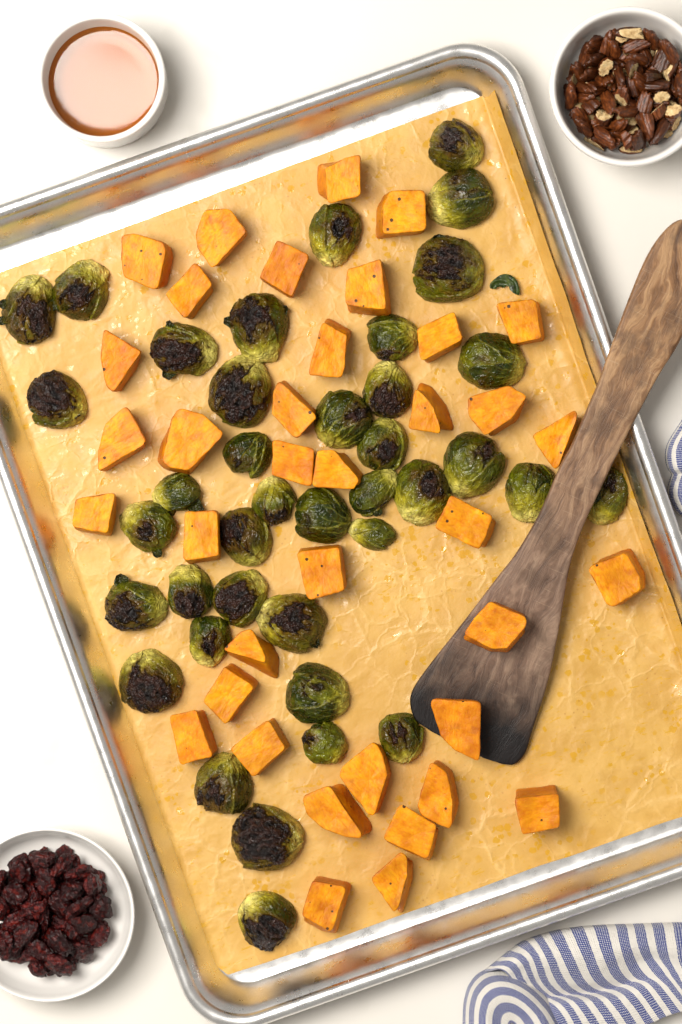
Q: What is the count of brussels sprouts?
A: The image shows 39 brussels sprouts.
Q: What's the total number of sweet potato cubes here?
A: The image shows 37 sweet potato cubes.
